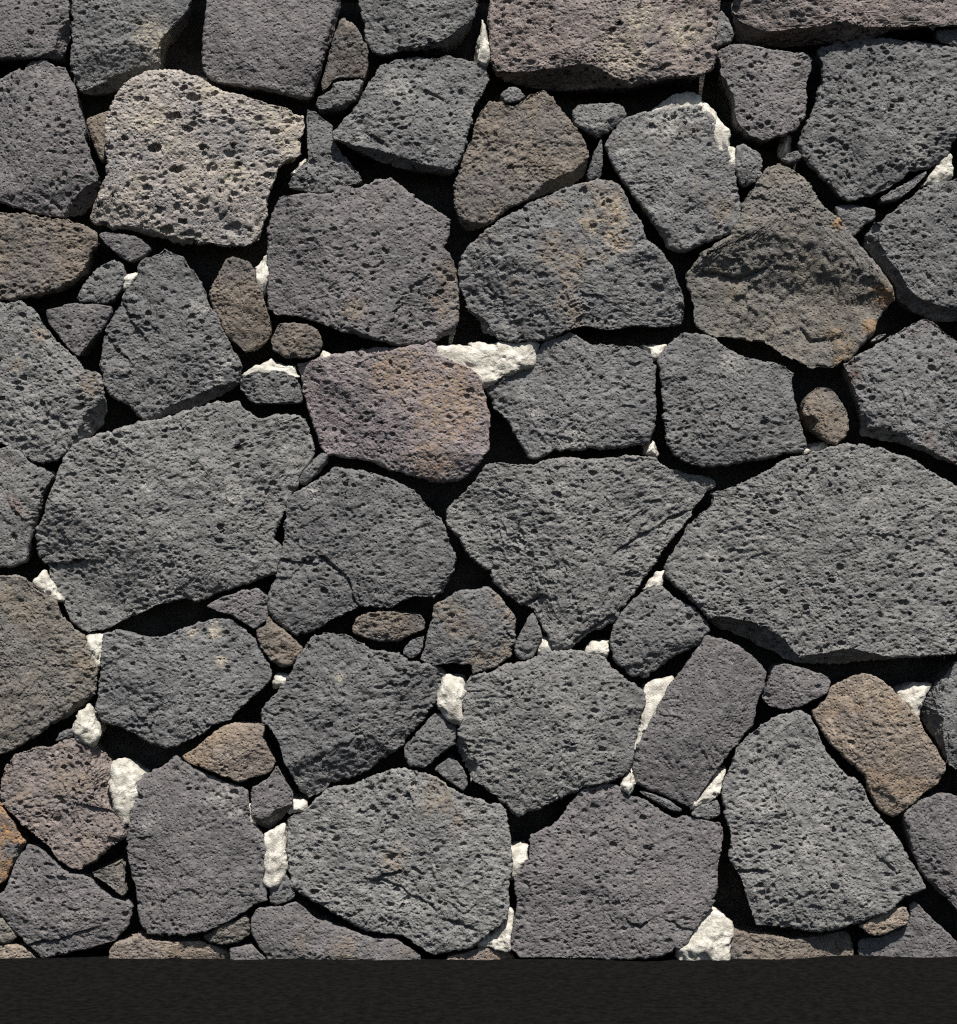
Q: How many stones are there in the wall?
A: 93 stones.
